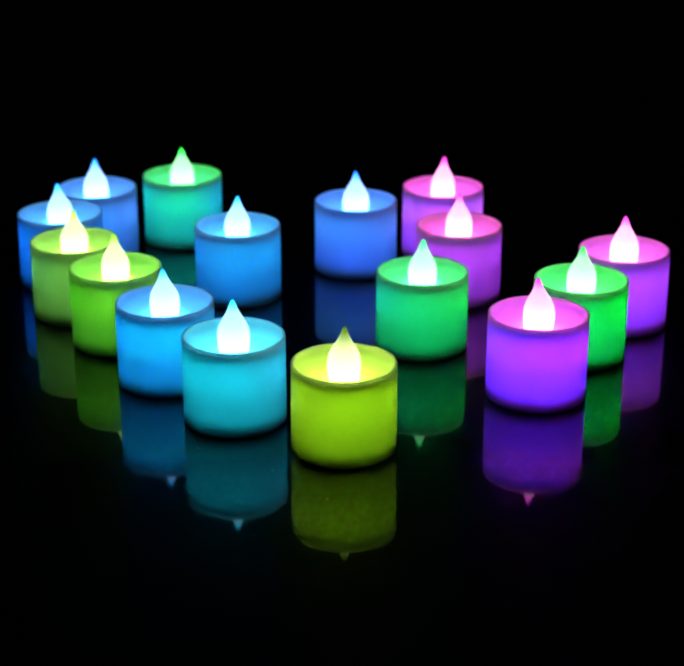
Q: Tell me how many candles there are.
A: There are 16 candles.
